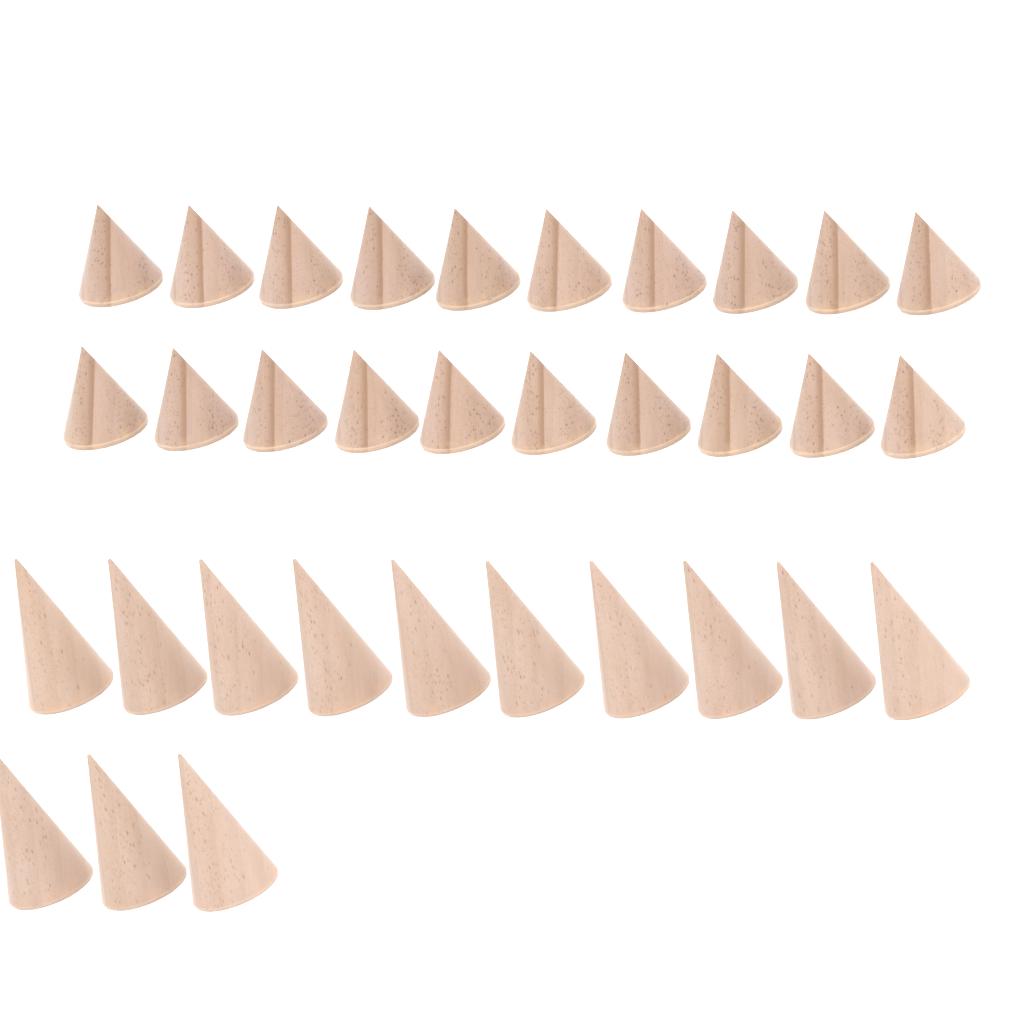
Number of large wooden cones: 13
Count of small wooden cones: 20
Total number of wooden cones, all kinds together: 33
